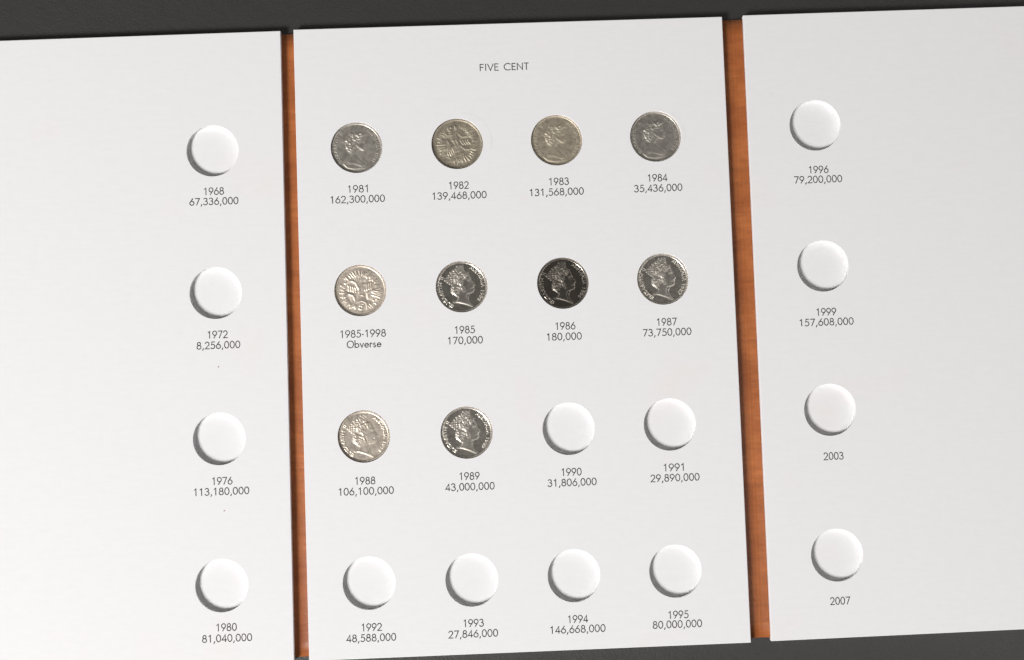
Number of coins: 10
